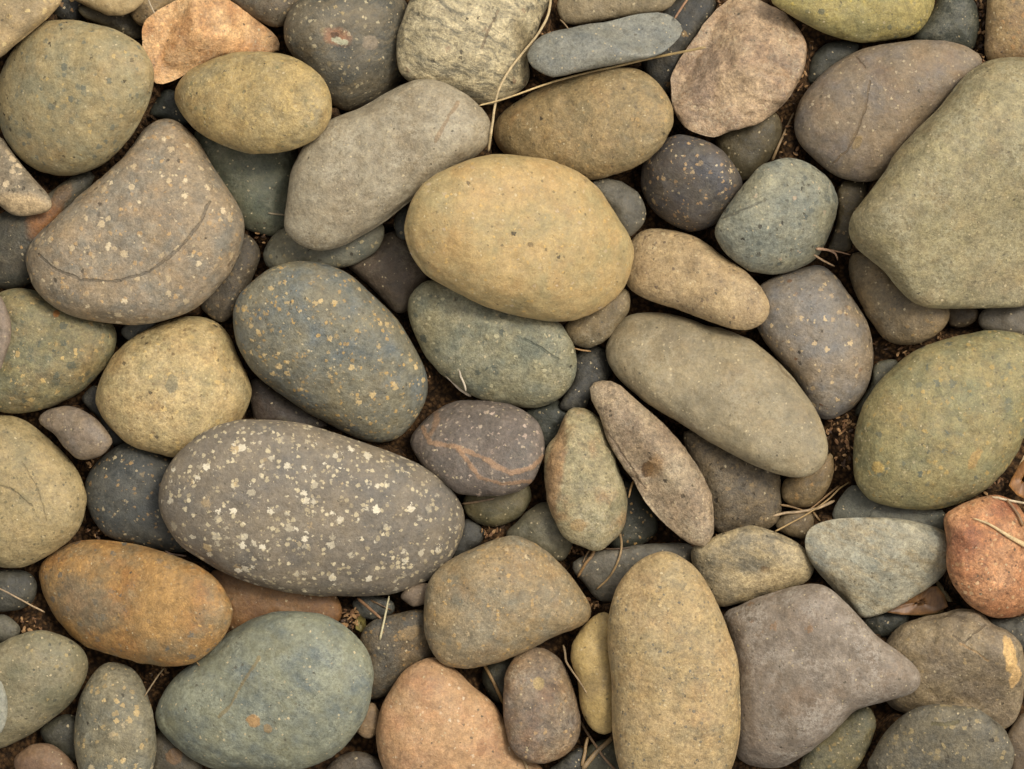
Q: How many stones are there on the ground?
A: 107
